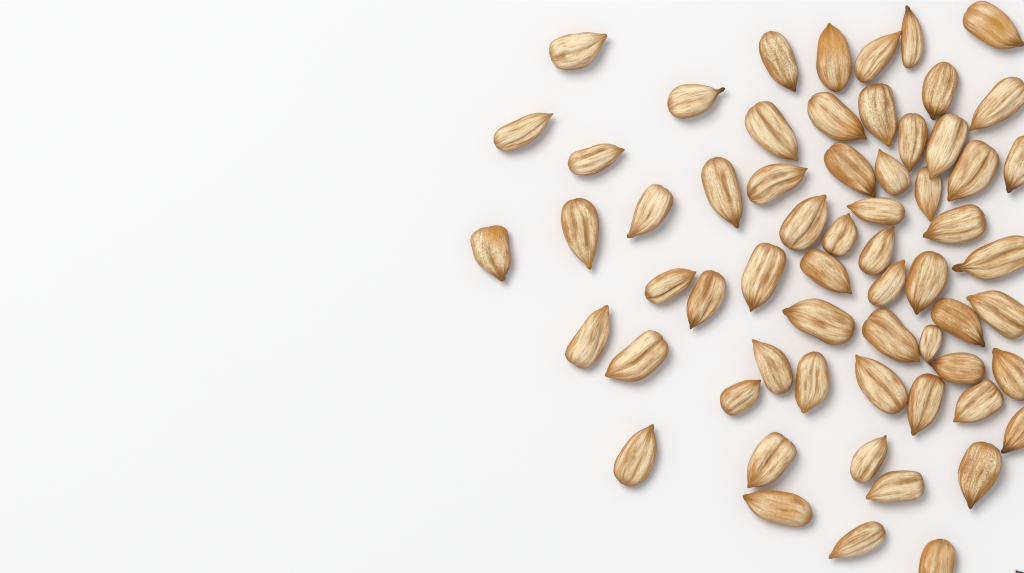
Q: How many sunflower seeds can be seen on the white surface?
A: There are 62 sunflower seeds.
